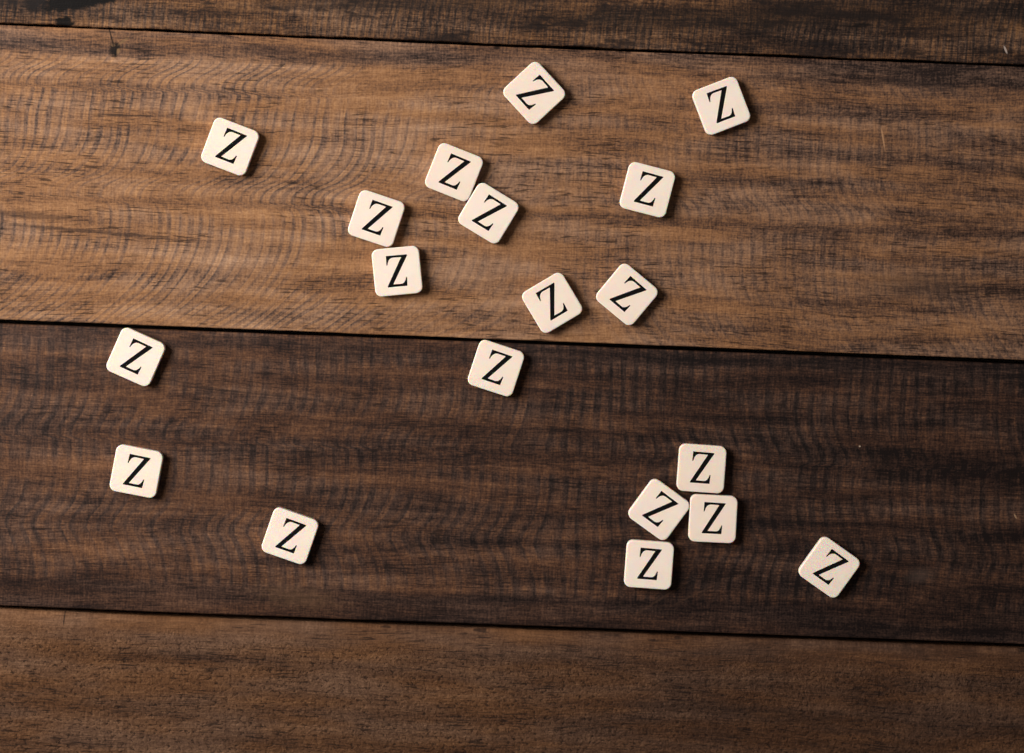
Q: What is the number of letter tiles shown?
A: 19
